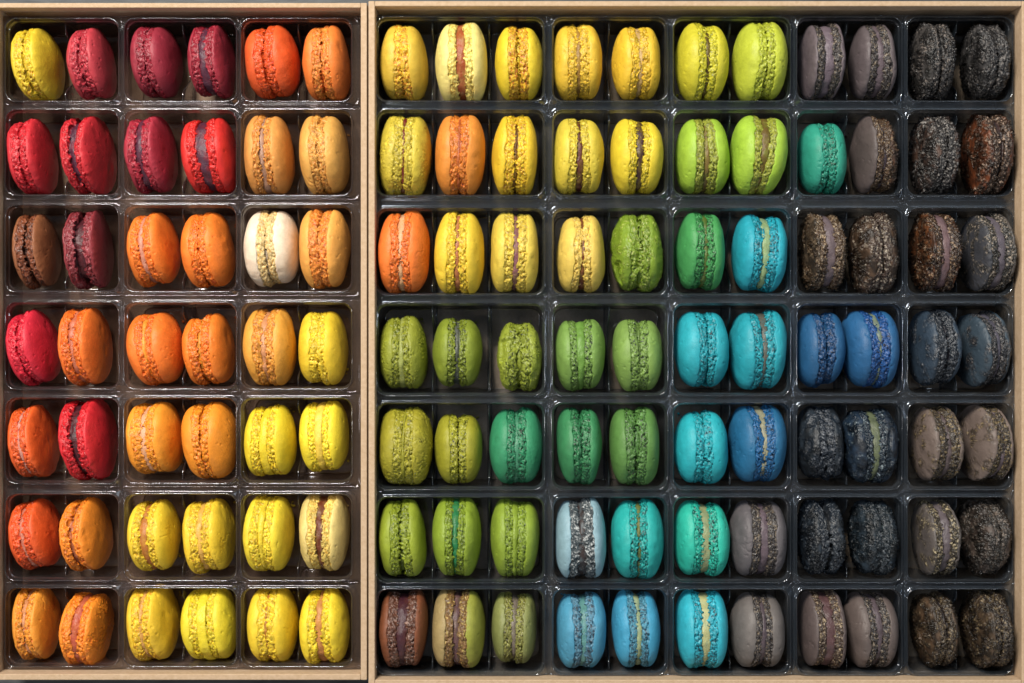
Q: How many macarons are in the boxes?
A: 119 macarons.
